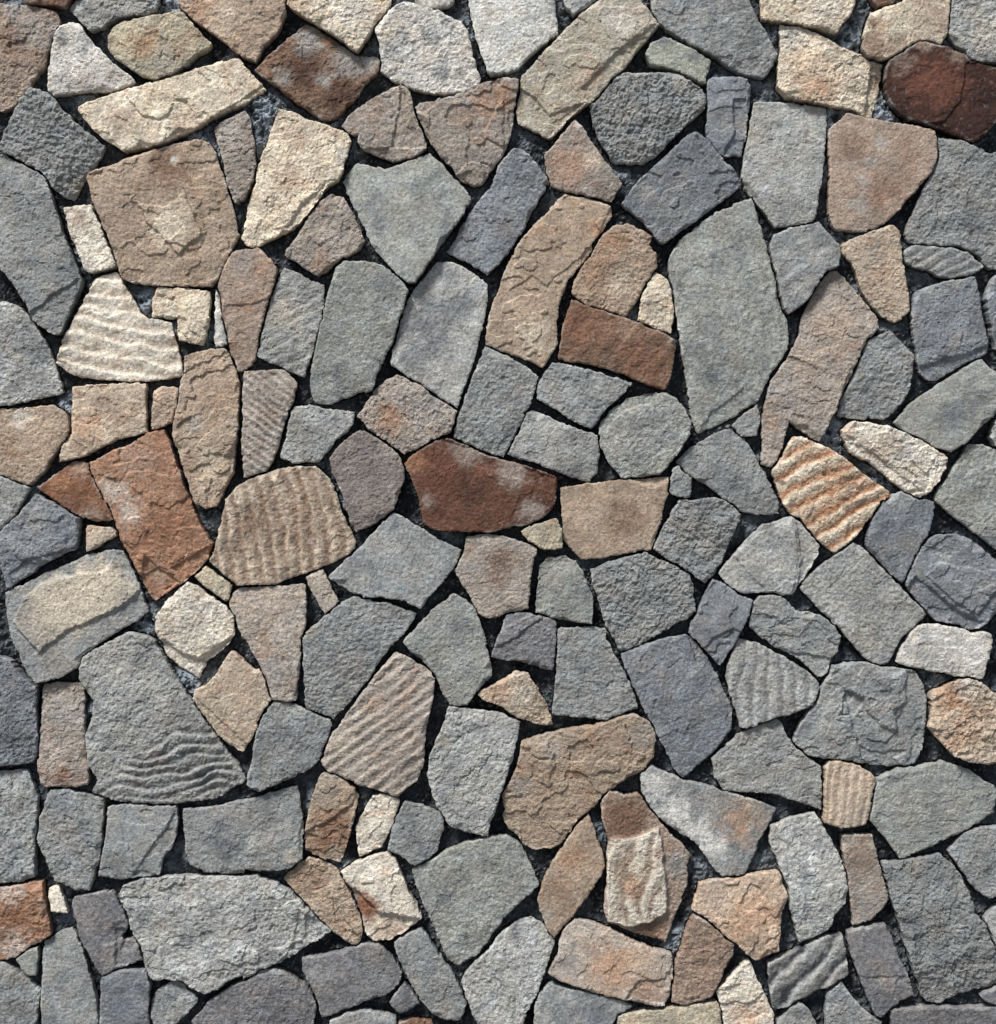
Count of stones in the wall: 172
